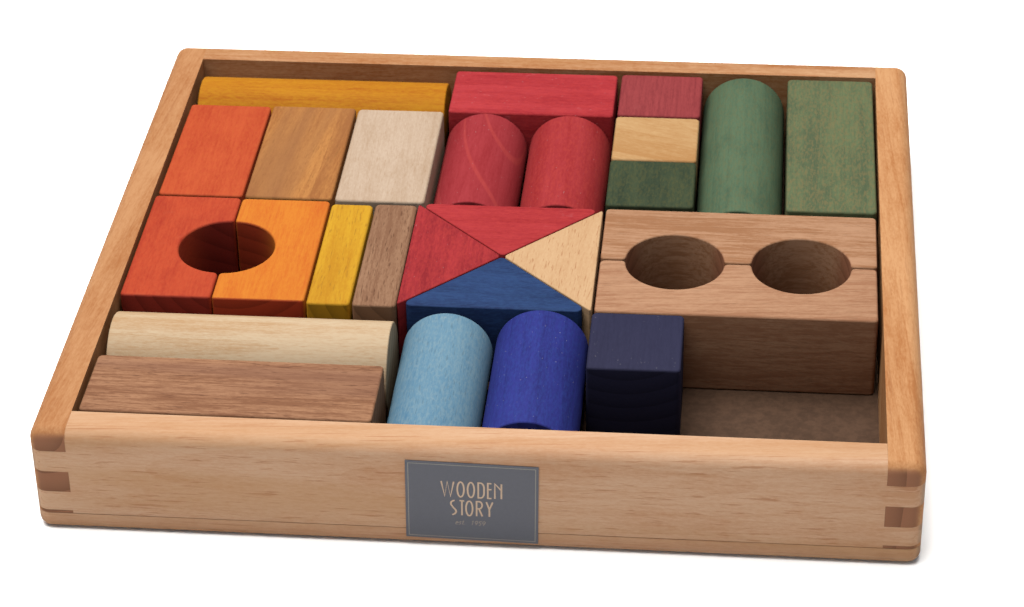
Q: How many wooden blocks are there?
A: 27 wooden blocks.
